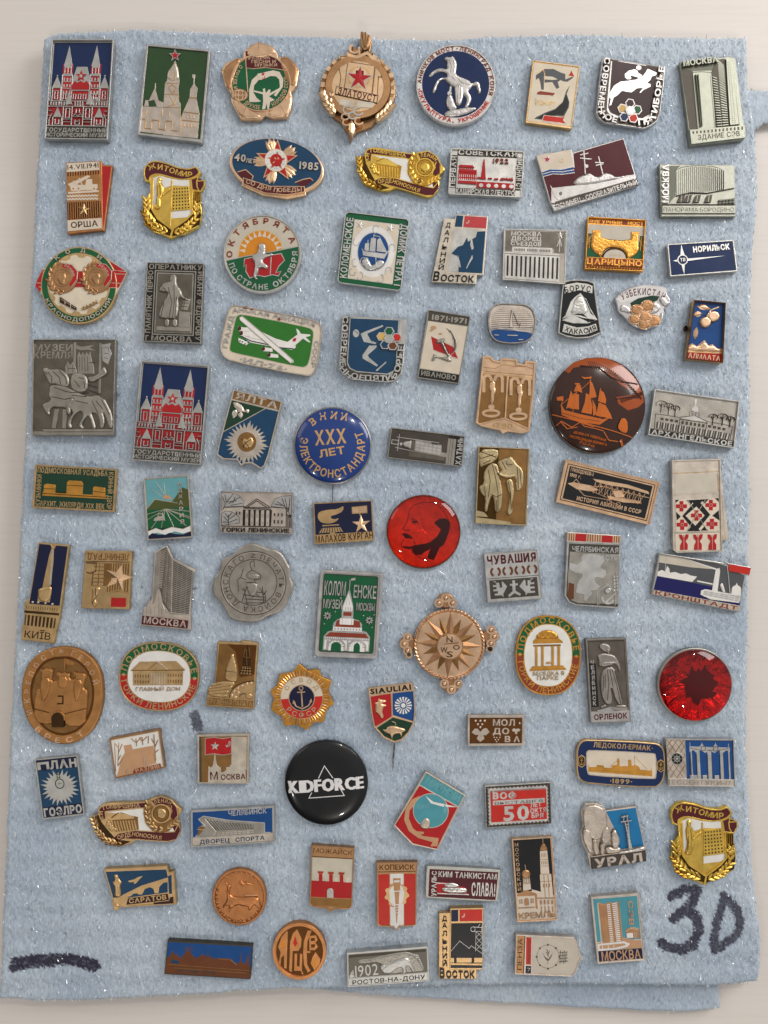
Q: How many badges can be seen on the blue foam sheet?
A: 88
